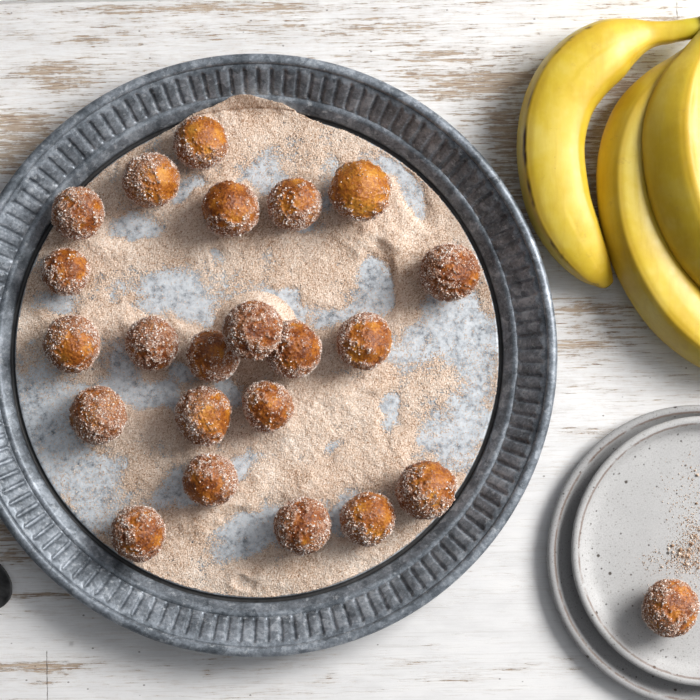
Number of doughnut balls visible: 23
